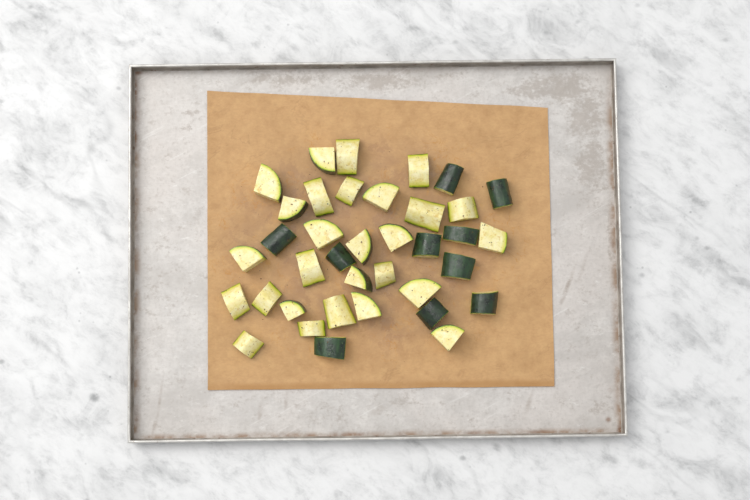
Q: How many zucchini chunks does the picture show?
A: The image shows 37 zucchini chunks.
